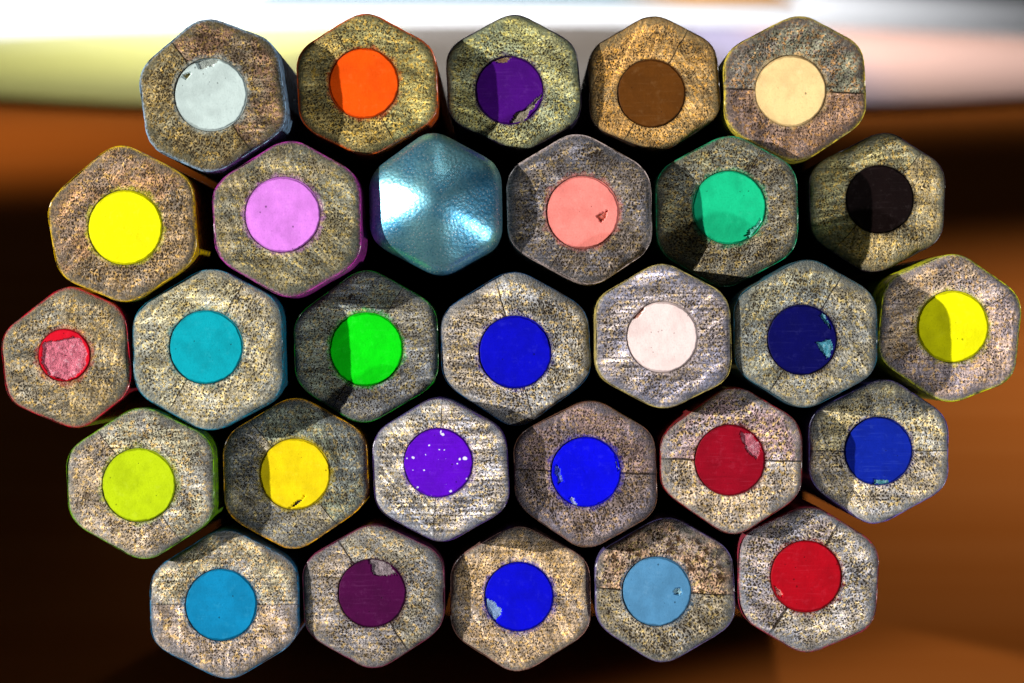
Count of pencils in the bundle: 29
